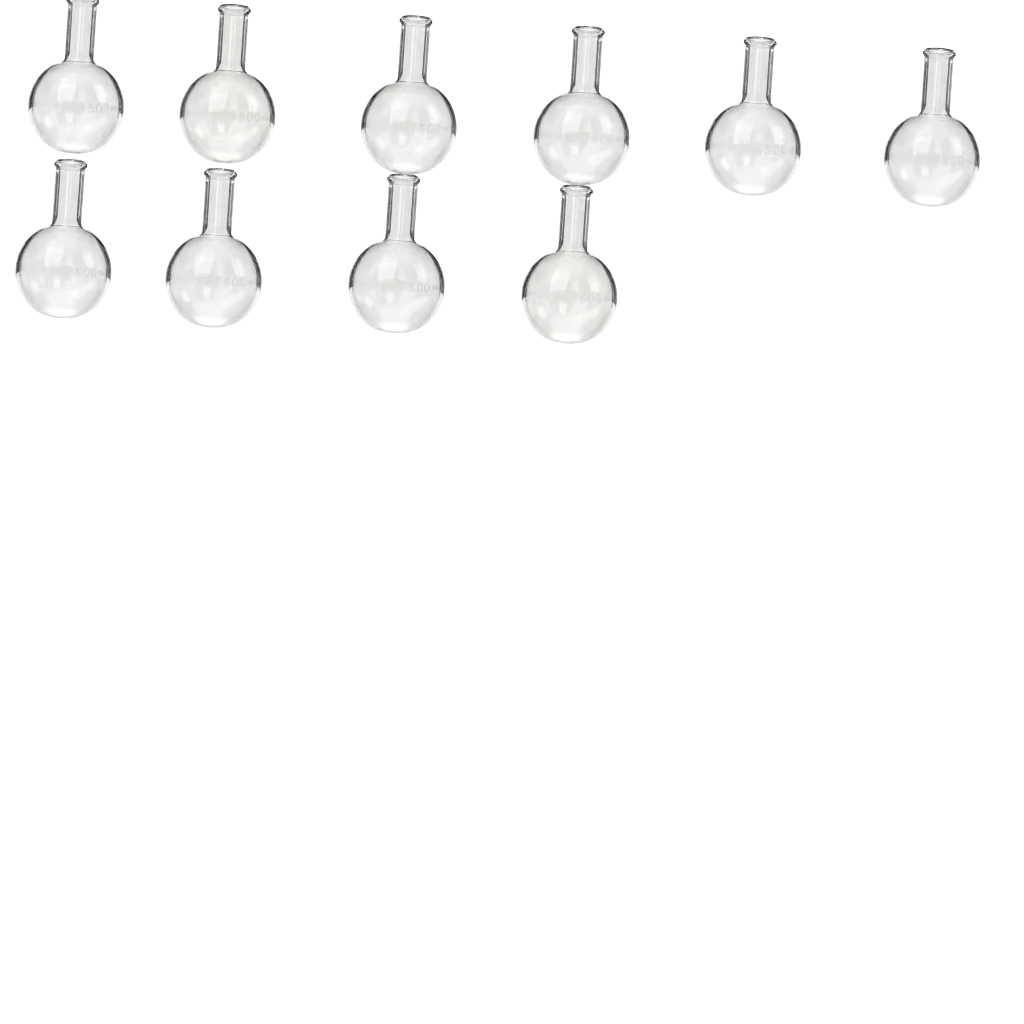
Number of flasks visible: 10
